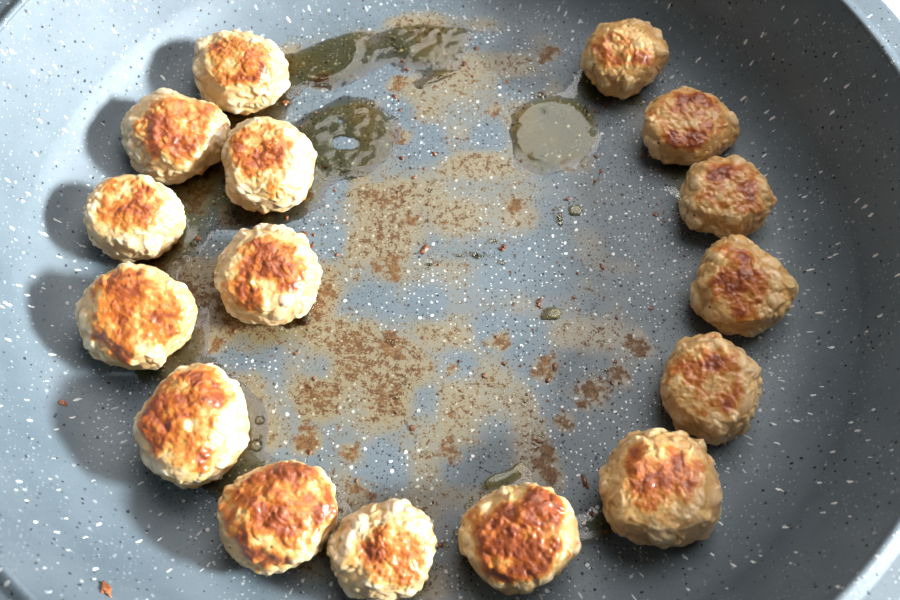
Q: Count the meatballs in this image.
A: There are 16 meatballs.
